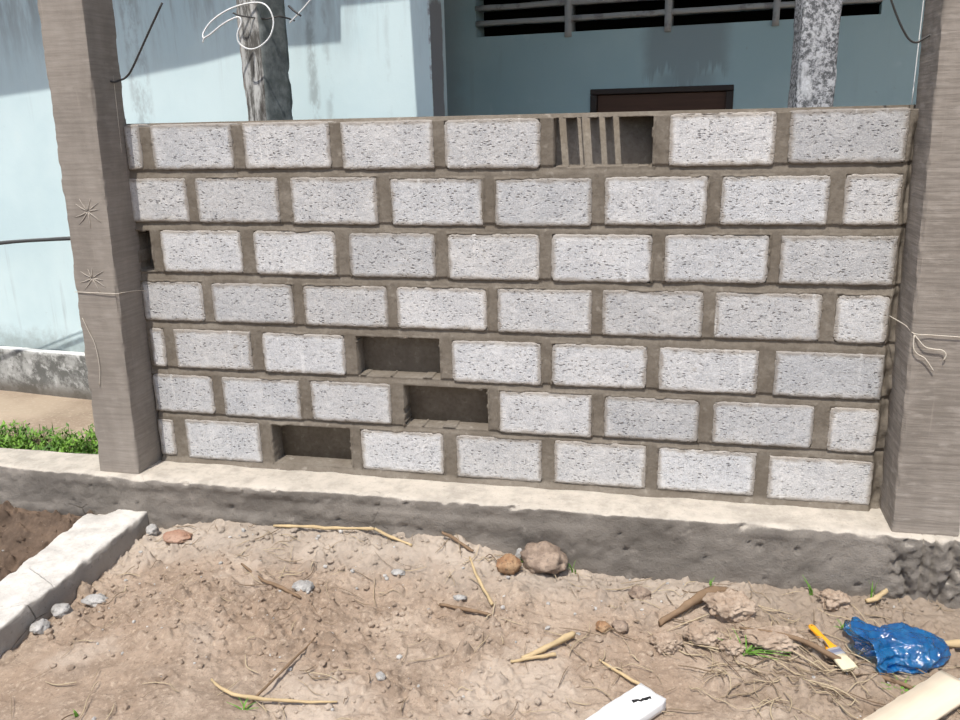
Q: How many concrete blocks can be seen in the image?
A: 51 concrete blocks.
